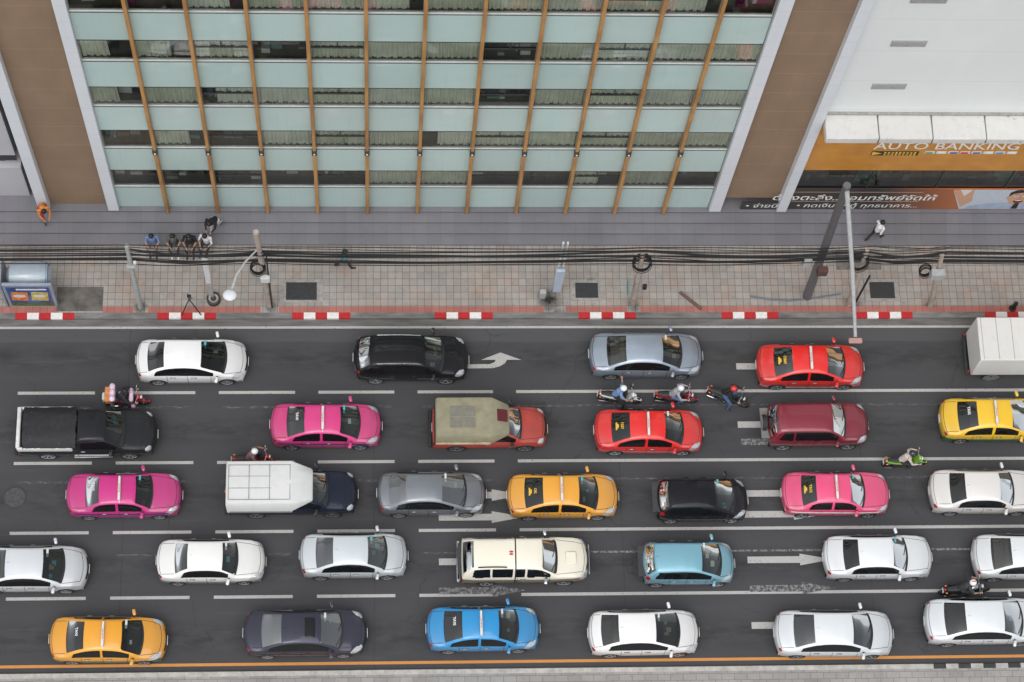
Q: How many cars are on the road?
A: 26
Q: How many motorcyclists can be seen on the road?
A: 7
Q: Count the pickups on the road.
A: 4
